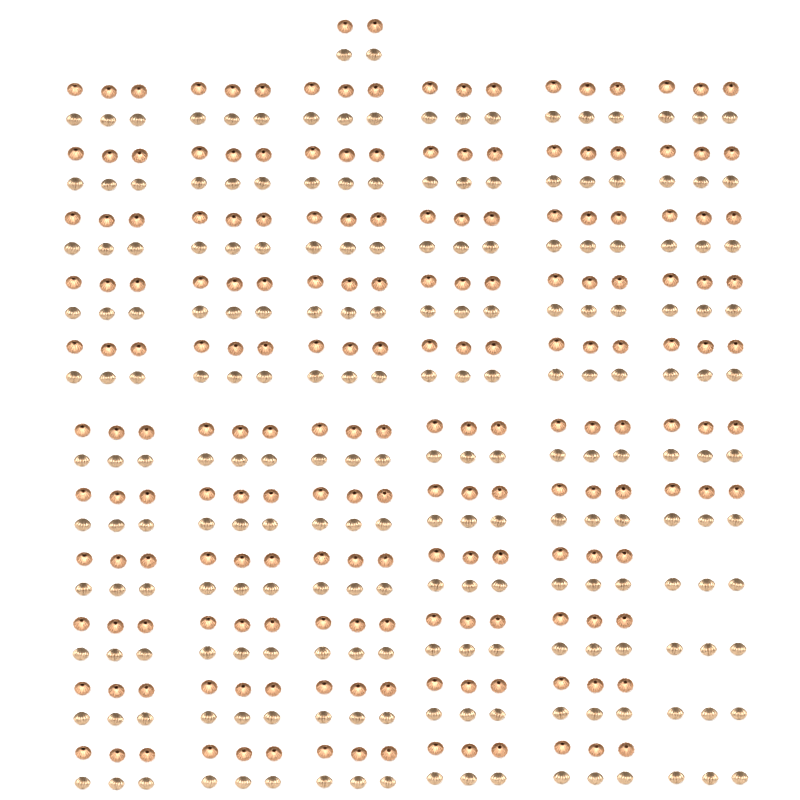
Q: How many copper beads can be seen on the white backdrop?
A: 188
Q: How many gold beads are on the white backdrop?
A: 200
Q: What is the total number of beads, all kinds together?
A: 388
